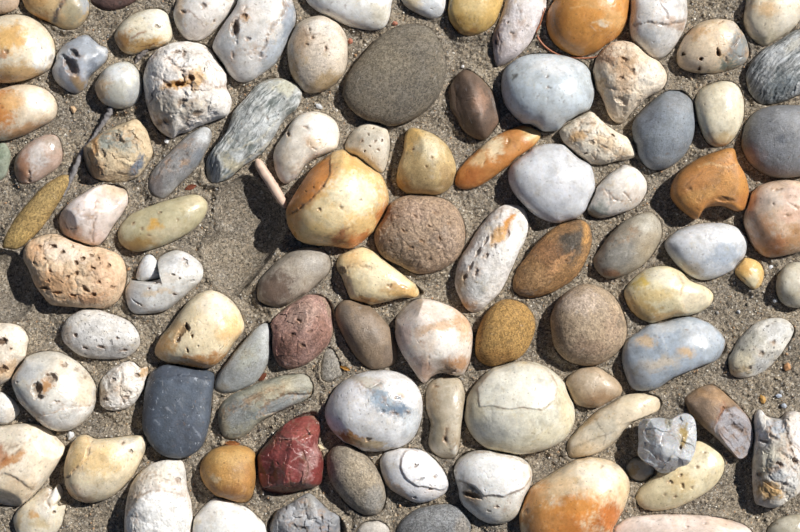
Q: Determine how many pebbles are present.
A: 102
